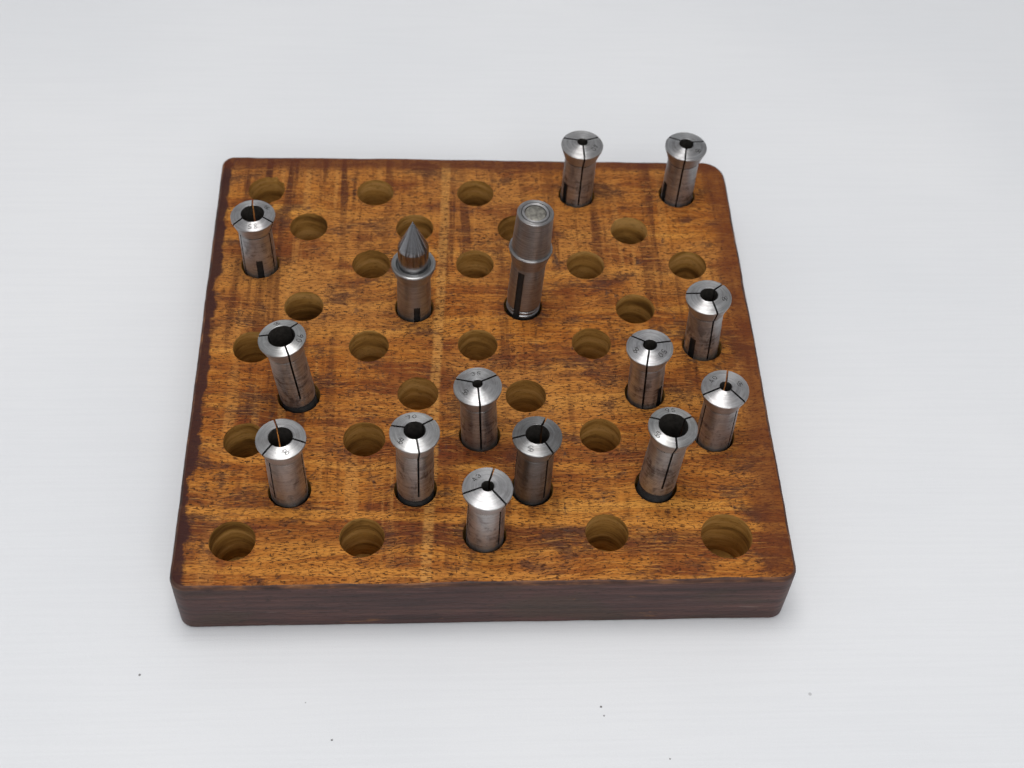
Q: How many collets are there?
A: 13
